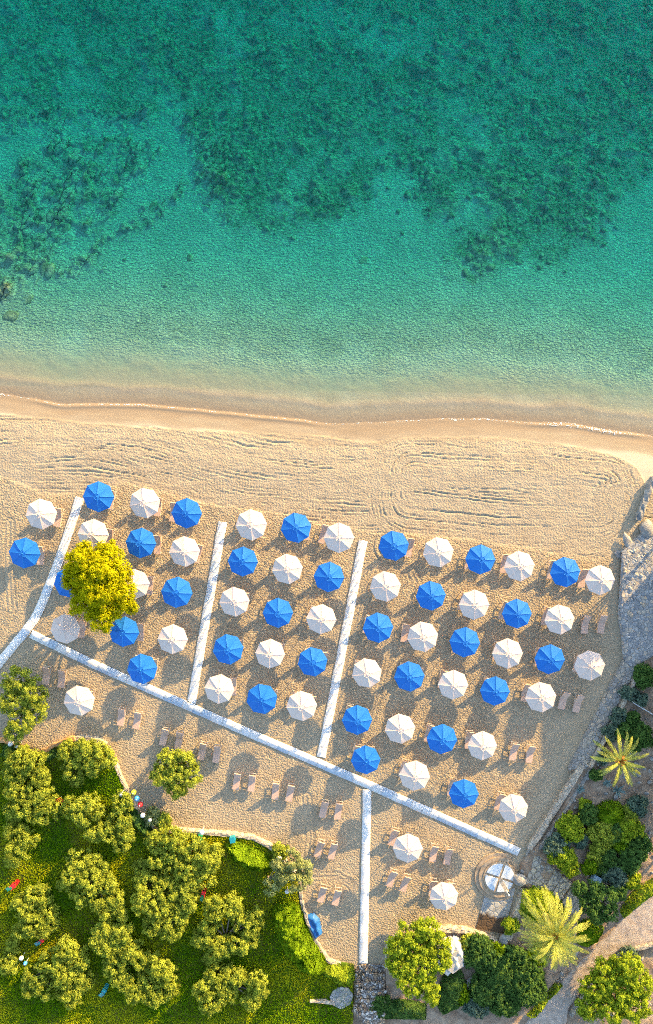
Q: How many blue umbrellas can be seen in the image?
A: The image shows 29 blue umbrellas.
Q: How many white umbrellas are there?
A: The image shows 34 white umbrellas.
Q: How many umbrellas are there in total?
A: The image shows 63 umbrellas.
